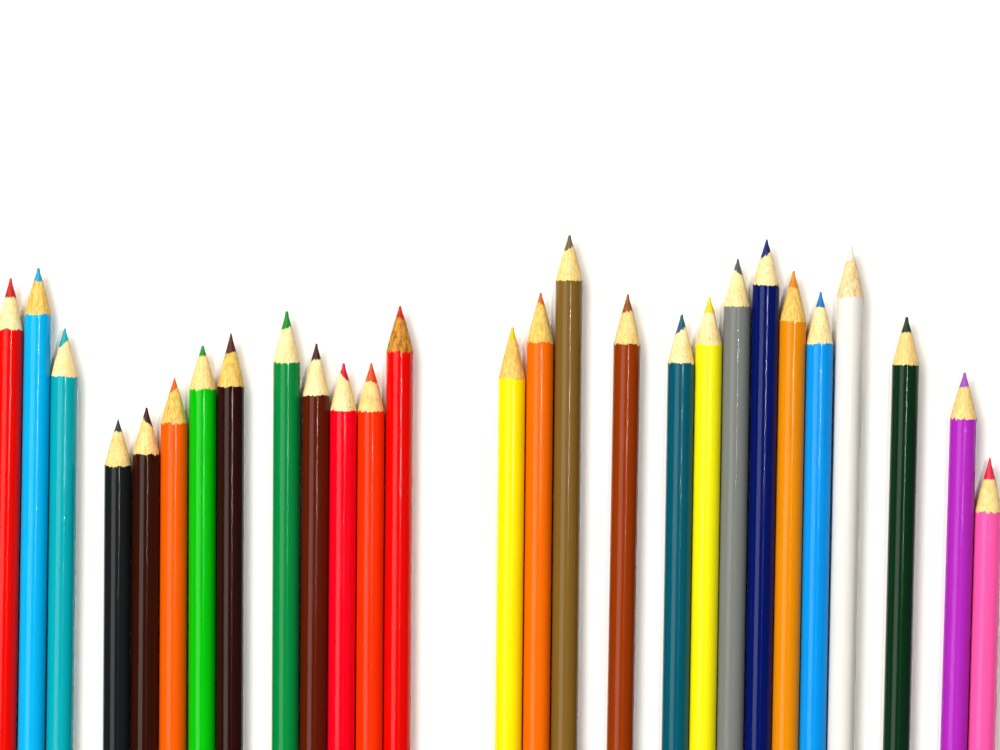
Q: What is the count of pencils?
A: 27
